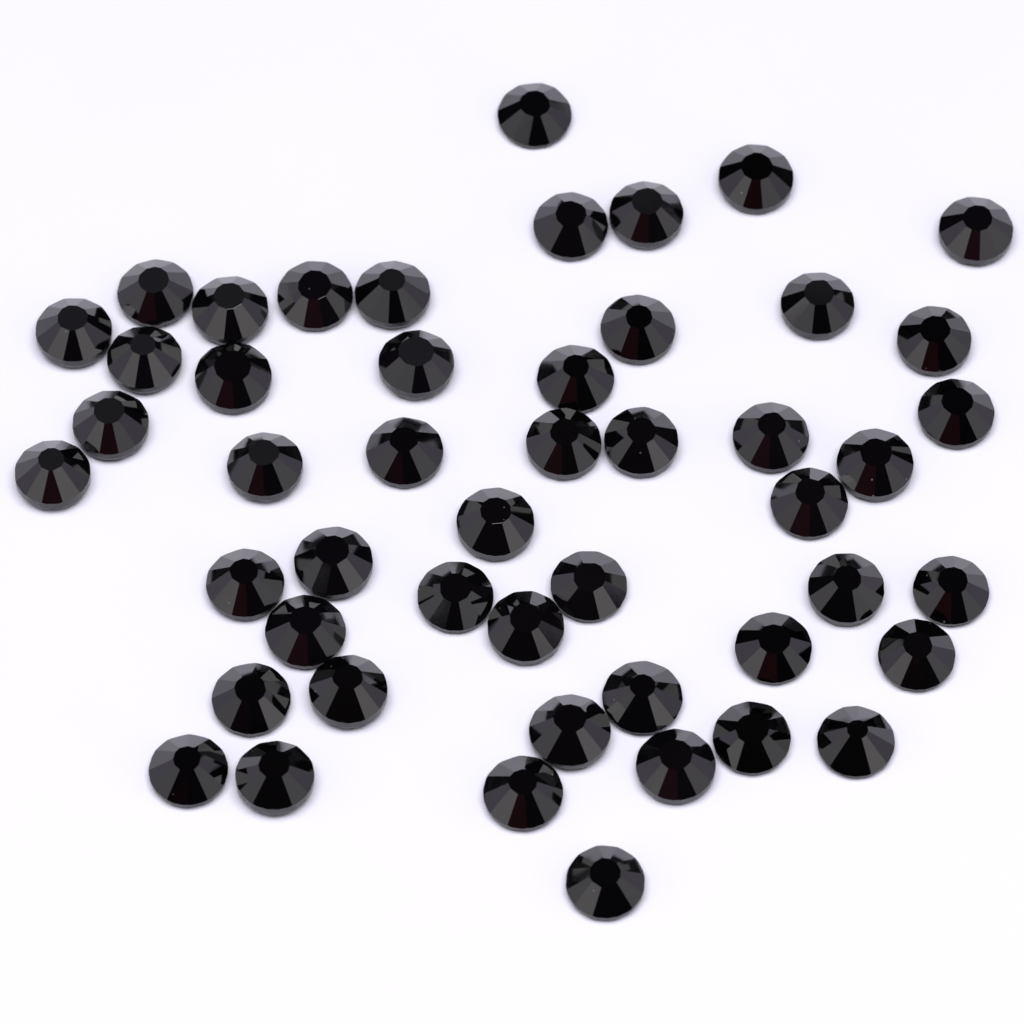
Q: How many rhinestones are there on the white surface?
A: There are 49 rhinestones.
